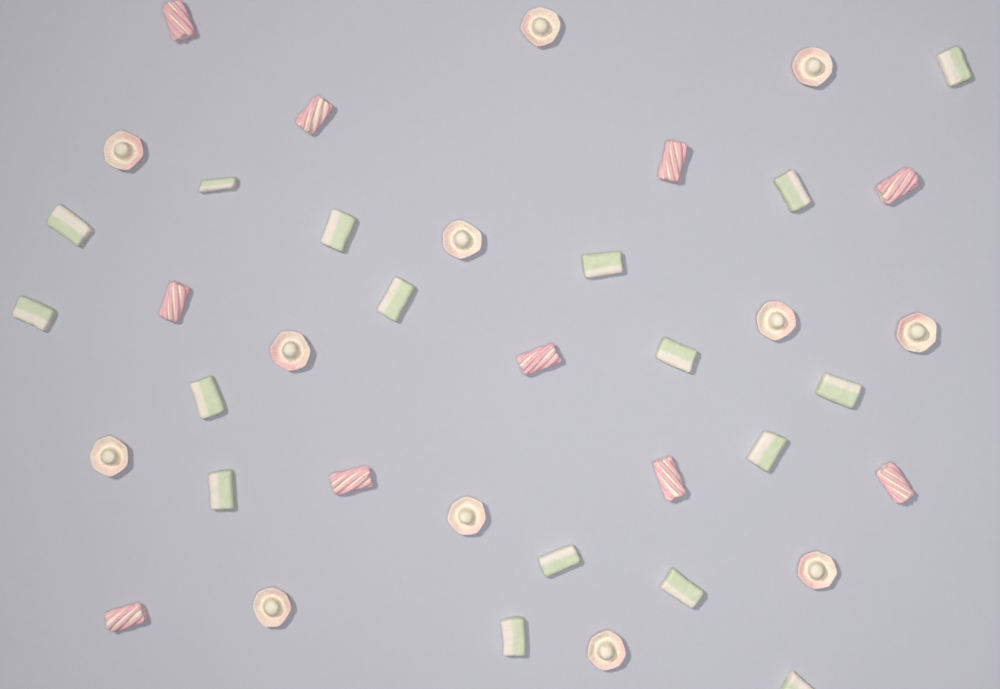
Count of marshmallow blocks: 17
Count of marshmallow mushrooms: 12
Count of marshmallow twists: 10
